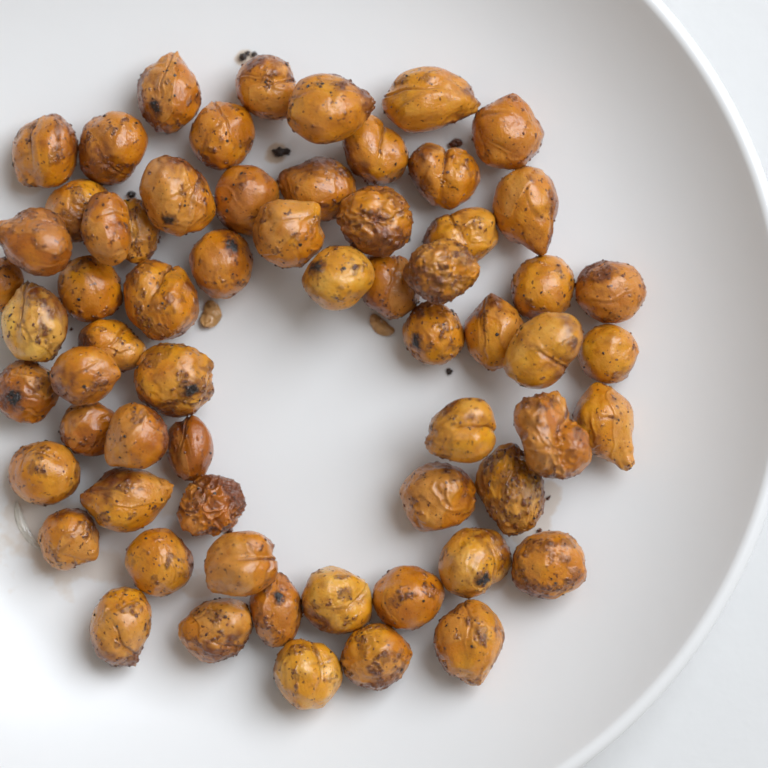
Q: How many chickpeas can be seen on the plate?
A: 63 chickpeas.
